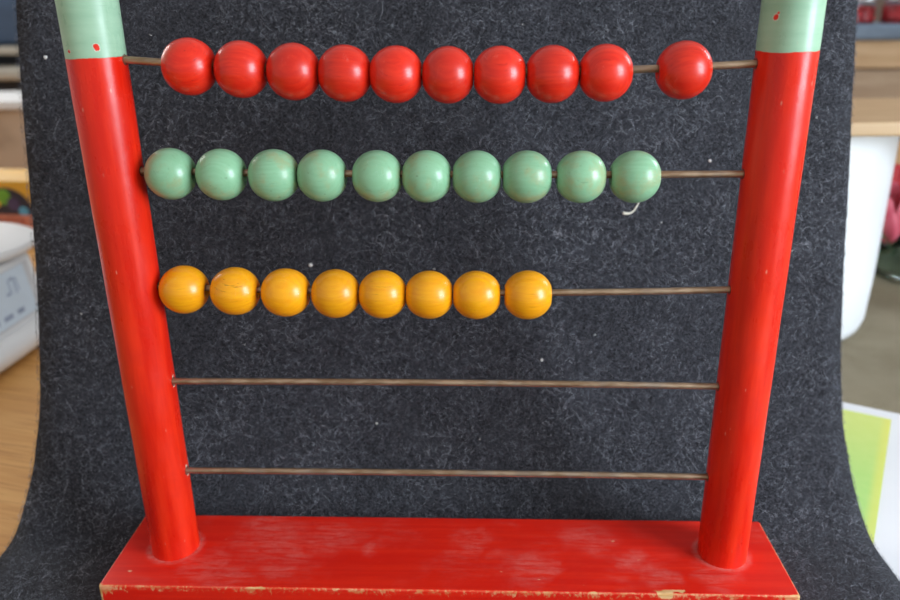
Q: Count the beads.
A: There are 28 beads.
